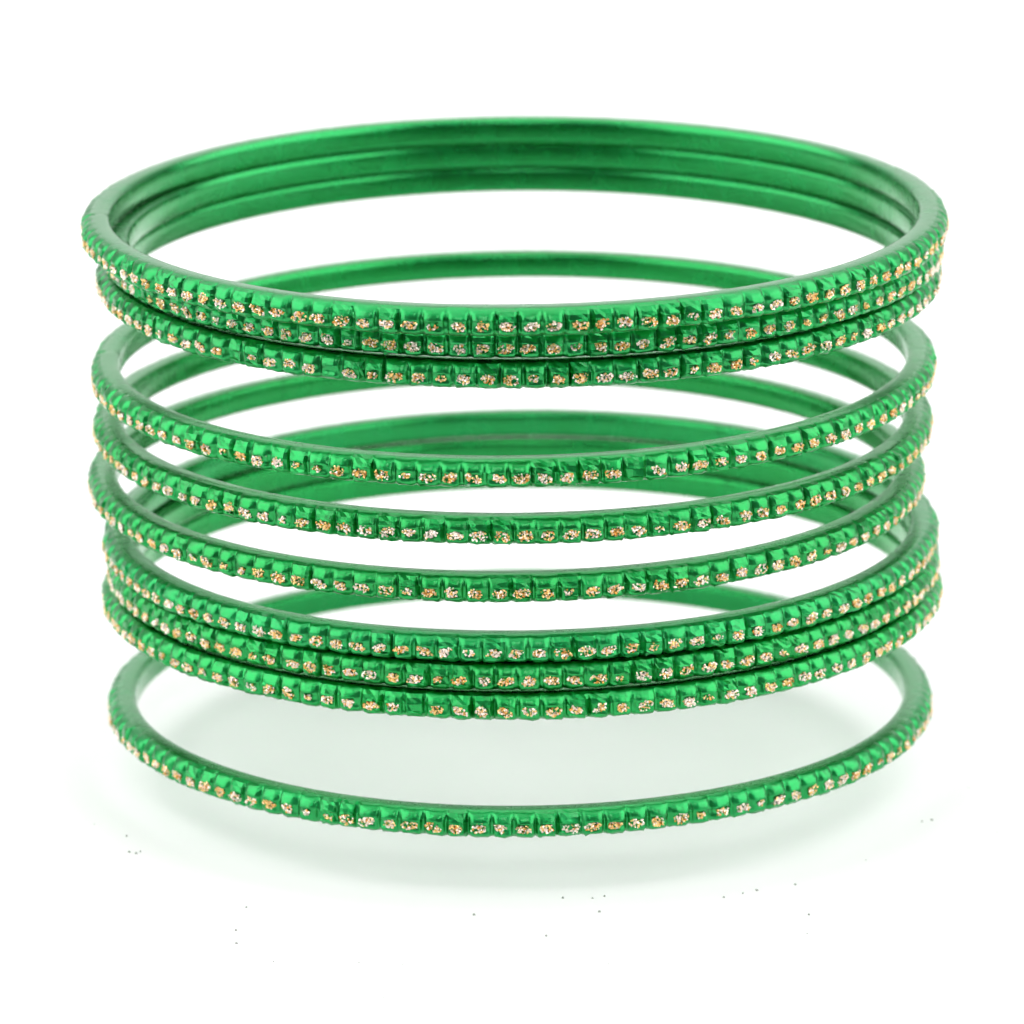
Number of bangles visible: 10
